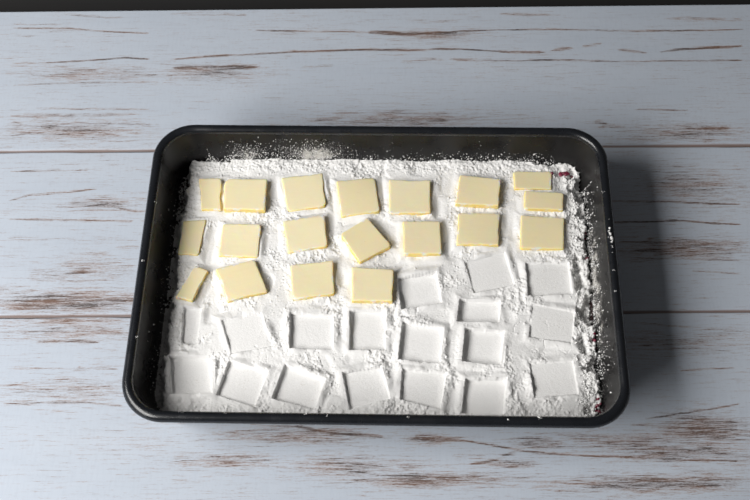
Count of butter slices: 19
